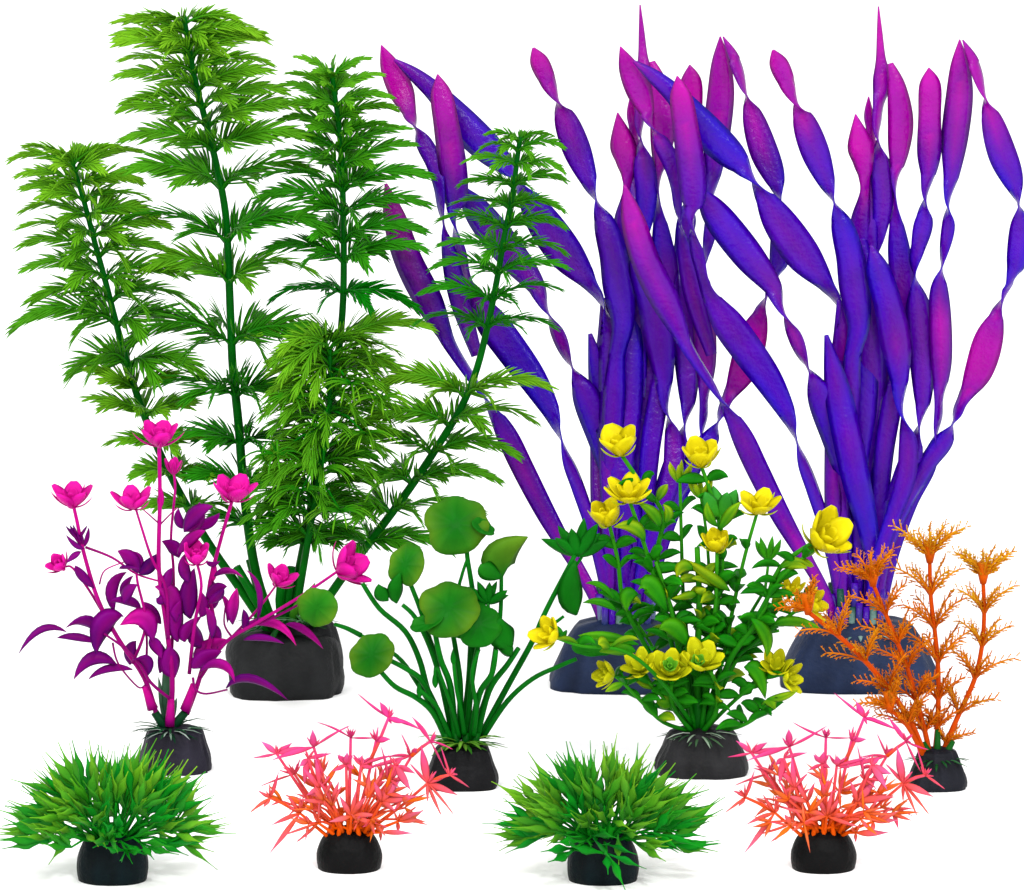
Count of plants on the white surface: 11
